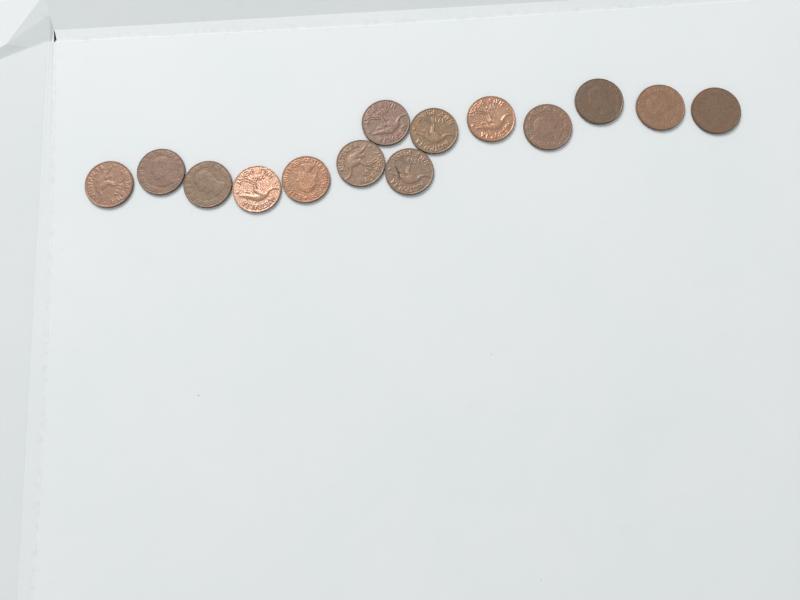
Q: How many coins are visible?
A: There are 14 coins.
